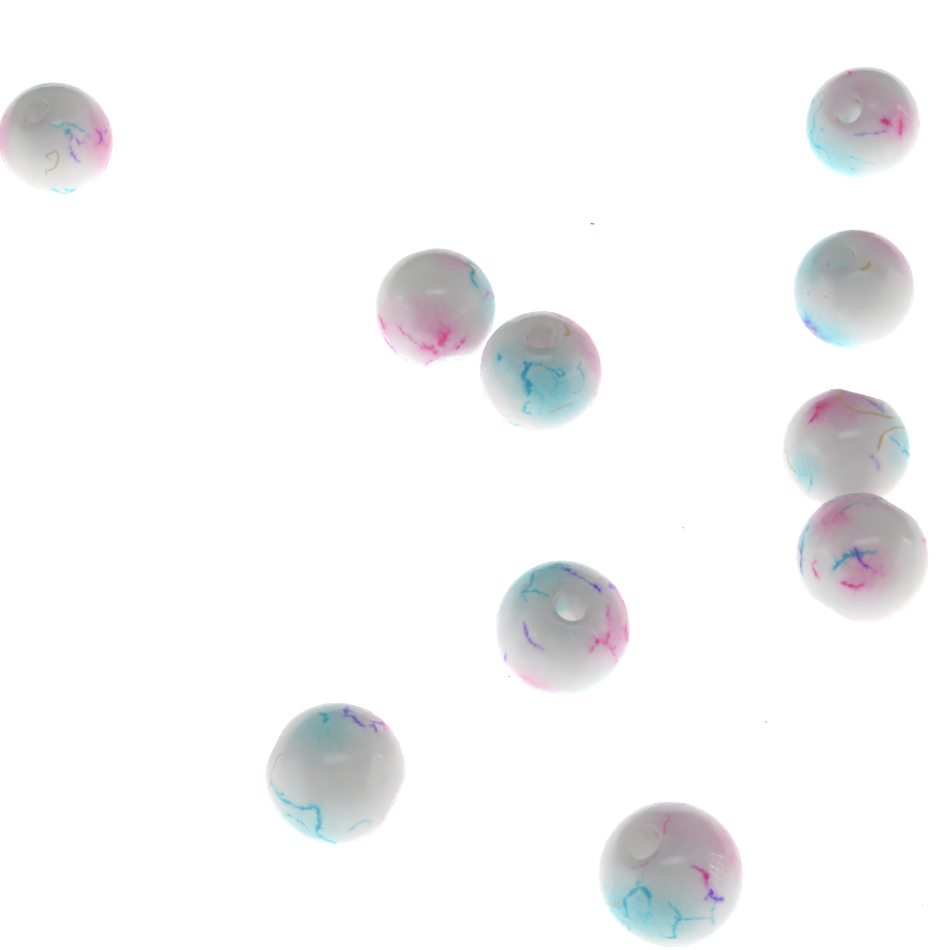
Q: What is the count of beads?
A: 10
